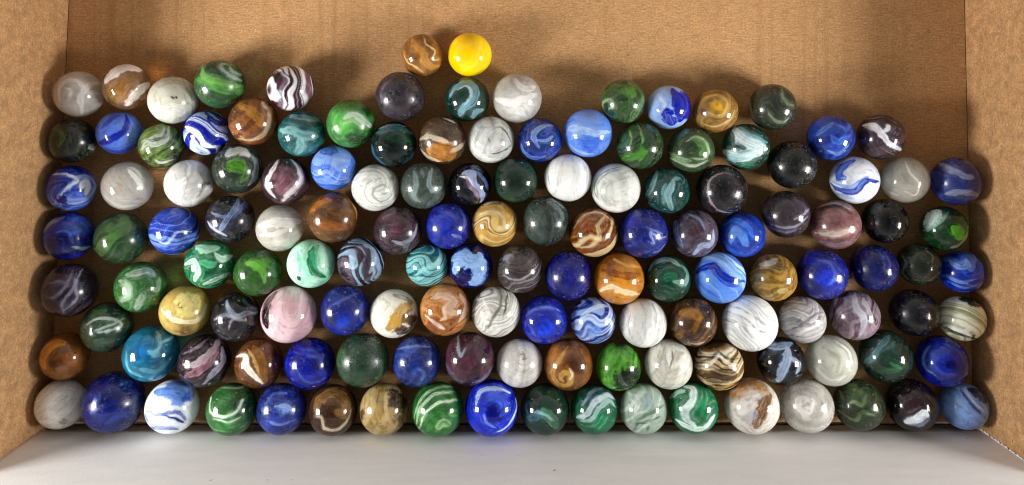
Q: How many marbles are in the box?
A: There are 137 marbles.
